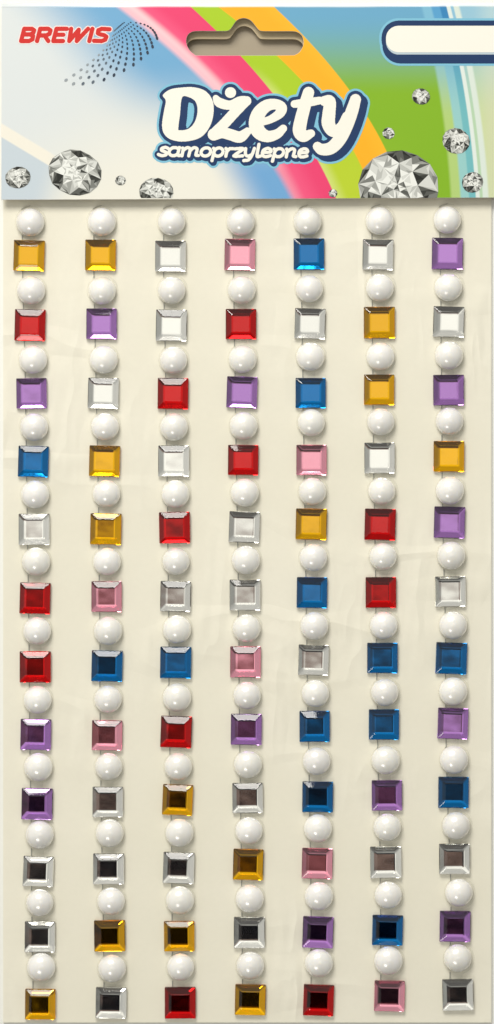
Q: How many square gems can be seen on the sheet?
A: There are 84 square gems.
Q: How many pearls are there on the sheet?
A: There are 84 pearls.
